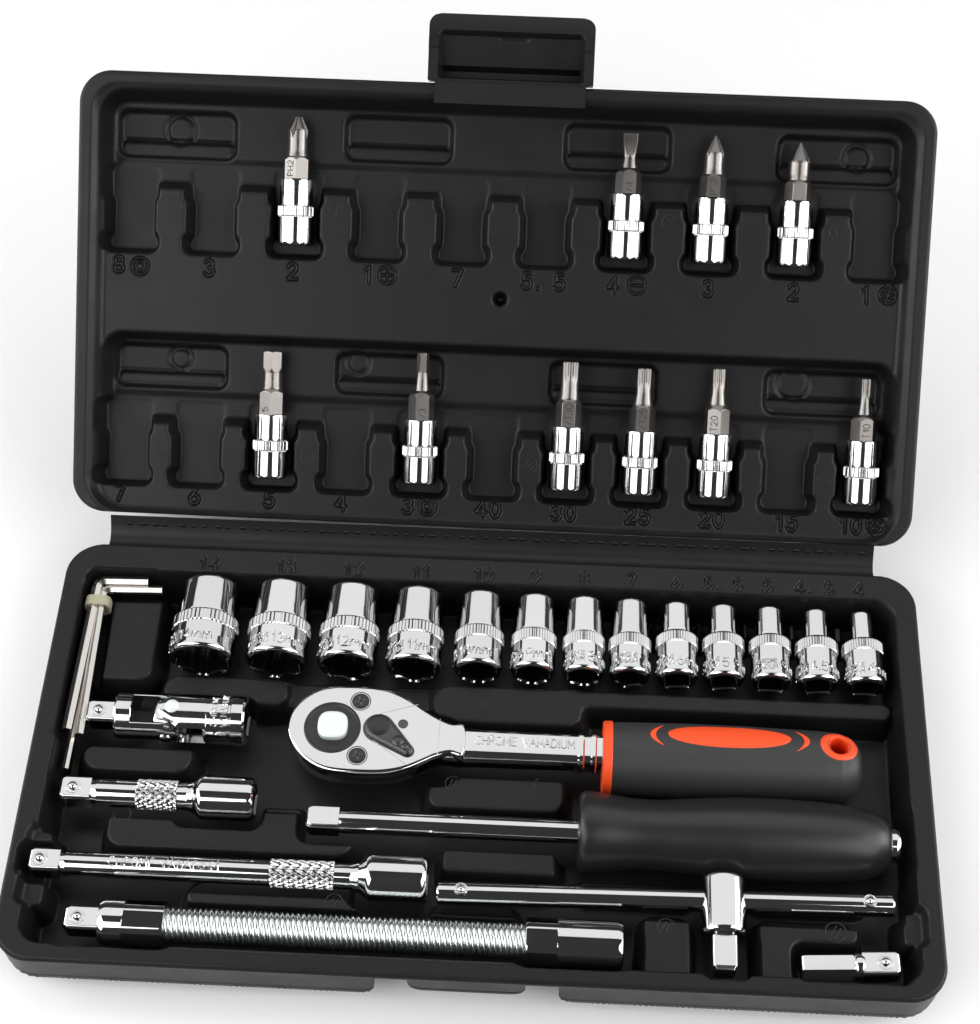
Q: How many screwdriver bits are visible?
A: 10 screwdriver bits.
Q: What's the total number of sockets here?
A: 13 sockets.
